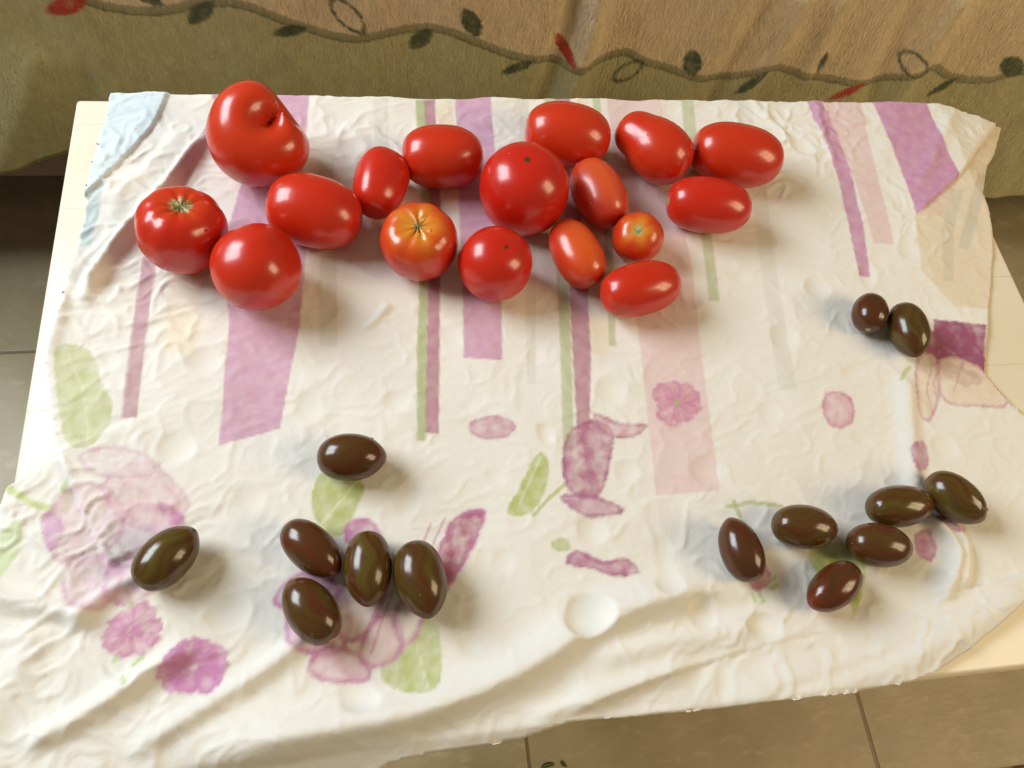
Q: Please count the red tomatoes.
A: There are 17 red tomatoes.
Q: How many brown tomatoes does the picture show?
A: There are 14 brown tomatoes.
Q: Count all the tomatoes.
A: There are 31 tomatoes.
